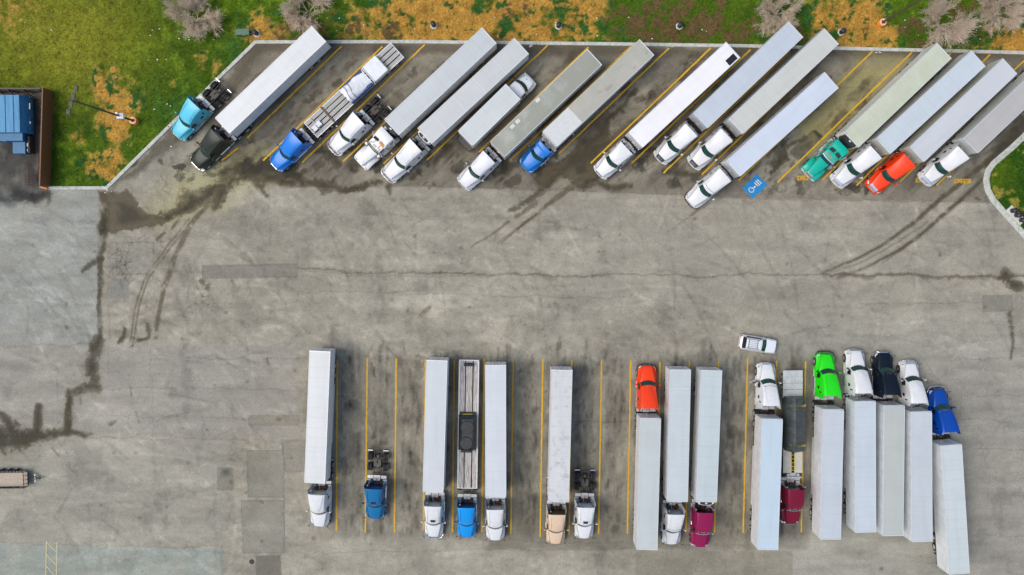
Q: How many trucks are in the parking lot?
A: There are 34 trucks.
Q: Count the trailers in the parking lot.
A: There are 30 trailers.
